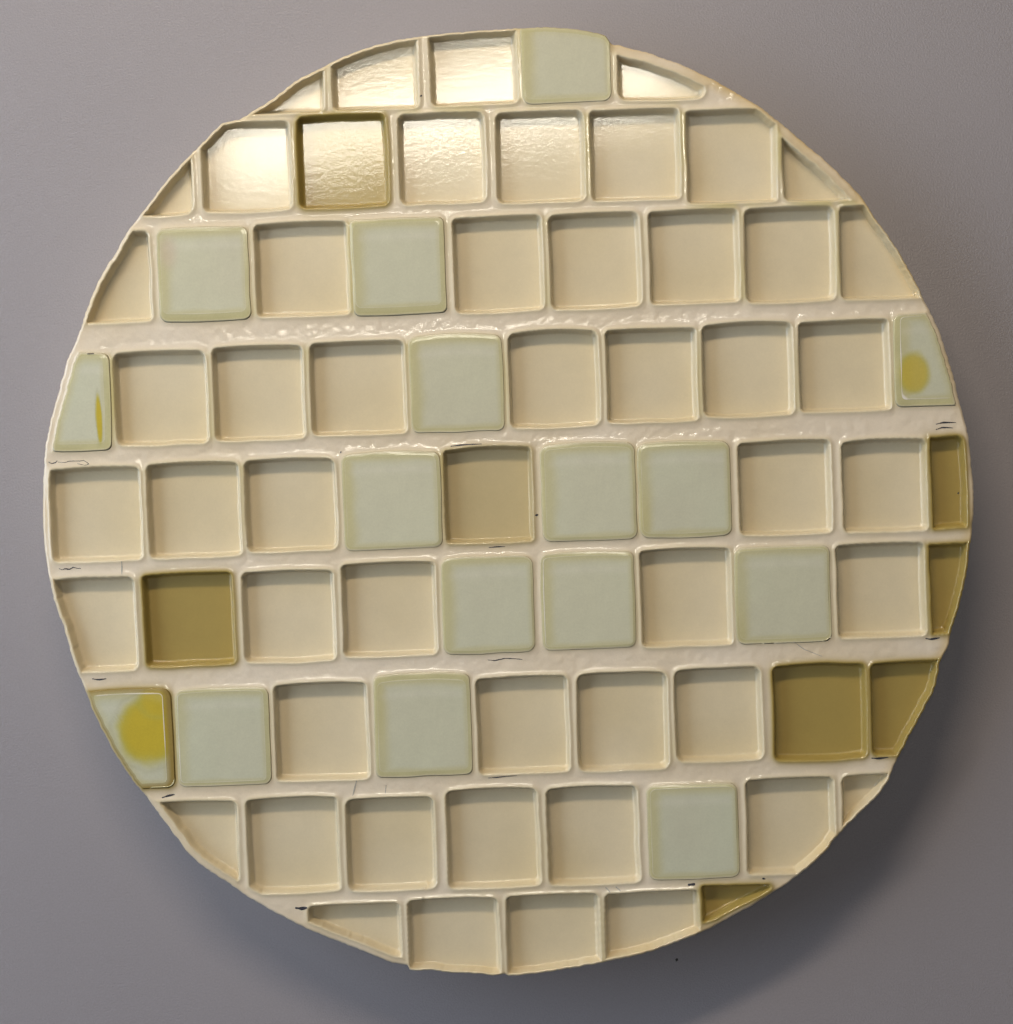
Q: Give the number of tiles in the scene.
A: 16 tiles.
